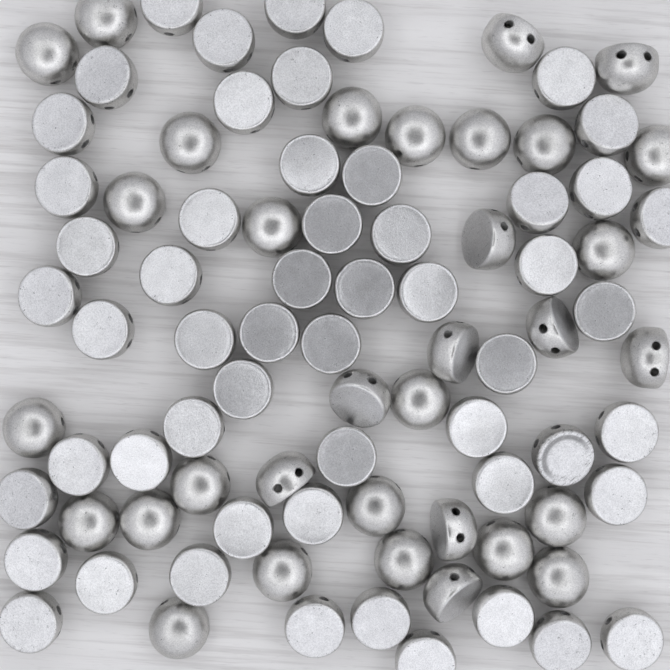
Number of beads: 88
